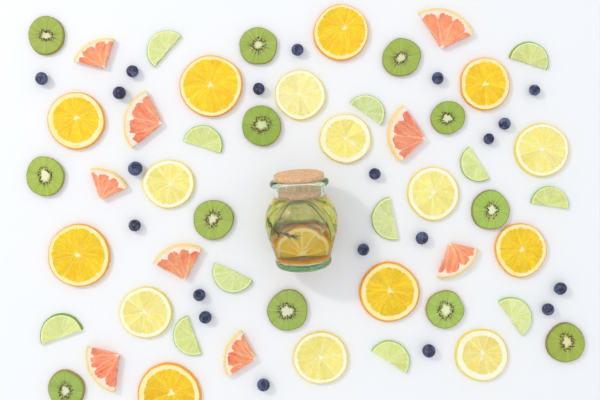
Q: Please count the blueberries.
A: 20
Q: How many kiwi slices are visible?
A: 12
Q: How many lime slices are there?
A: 12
